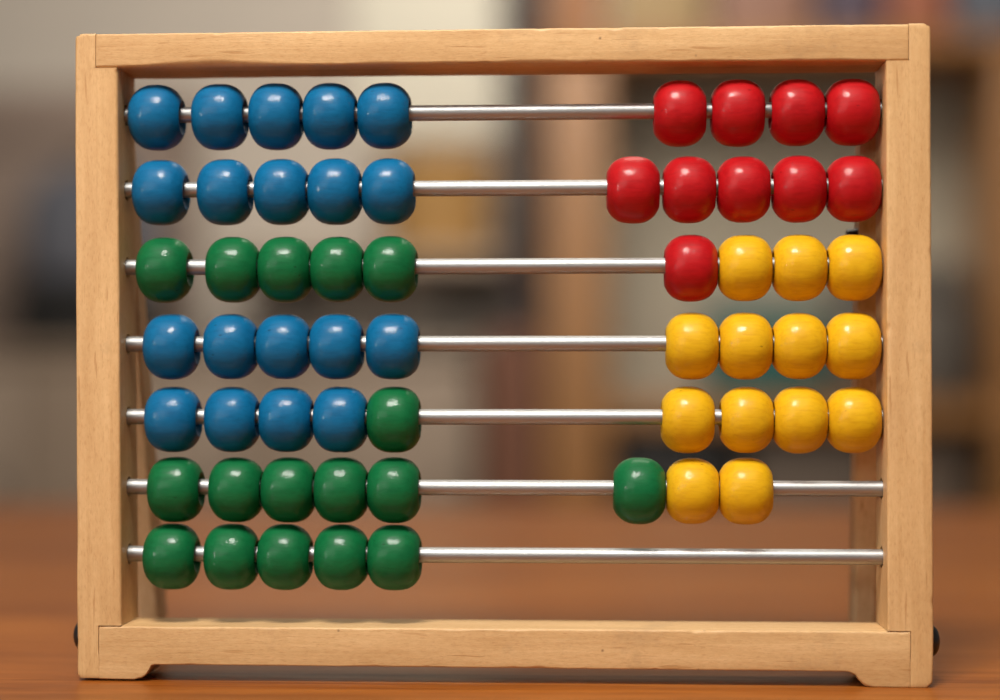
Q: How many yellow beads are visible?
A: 13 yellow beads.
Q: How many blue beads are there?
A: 19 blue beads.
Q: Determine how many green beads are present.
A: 17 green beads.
